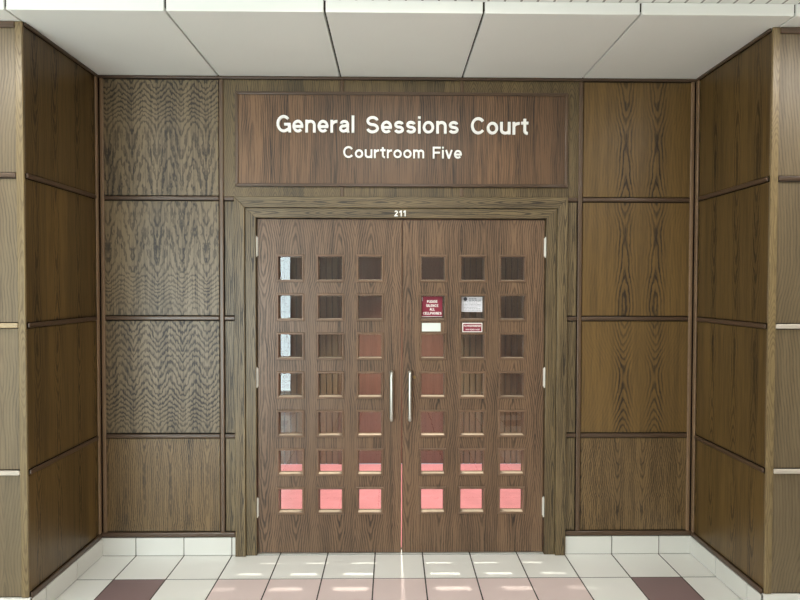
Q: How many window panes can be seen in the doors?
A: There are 42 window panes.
